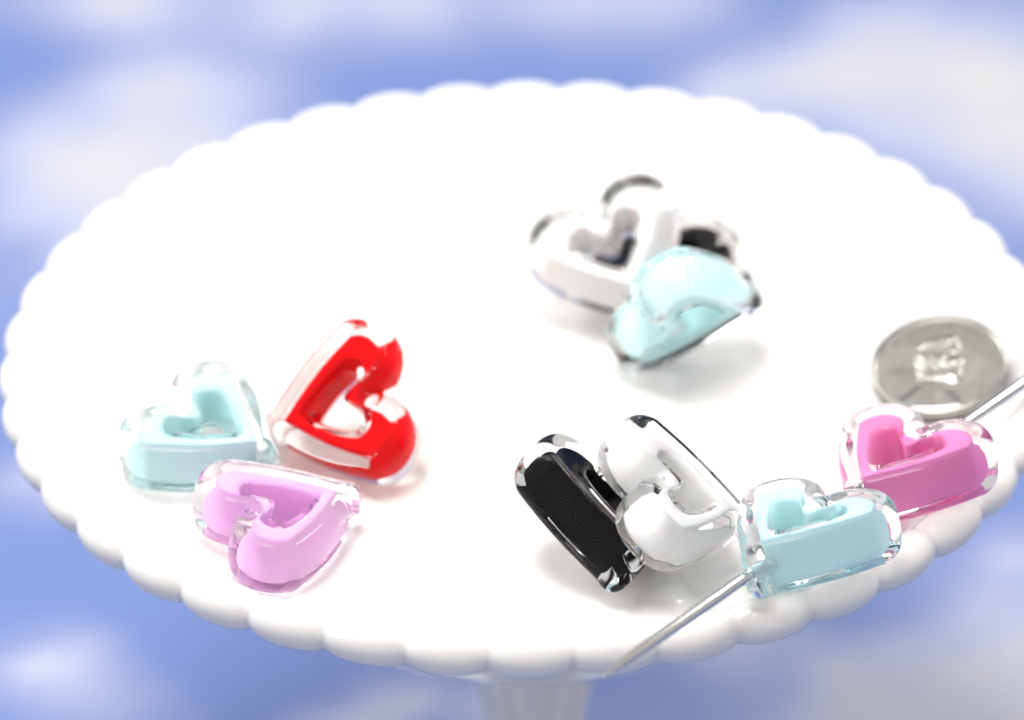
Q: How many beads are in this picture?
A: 10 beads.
